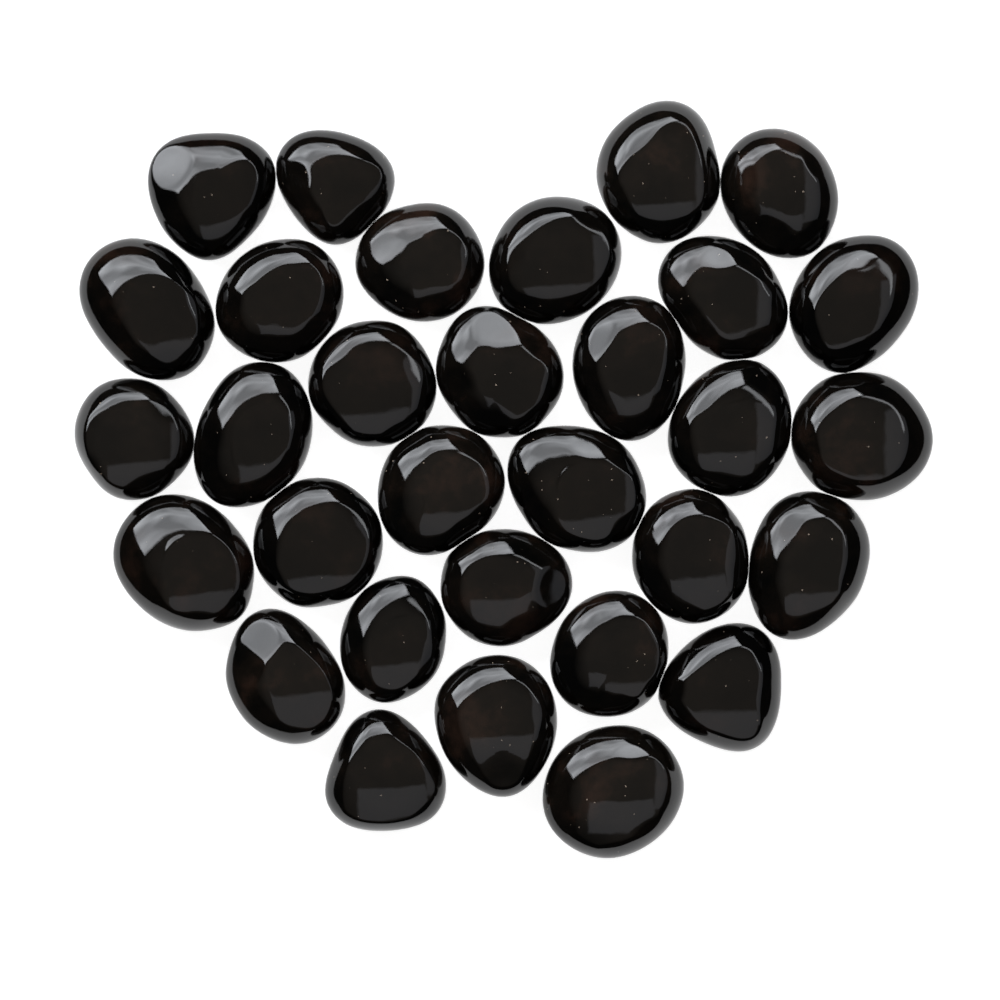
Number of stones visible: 31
